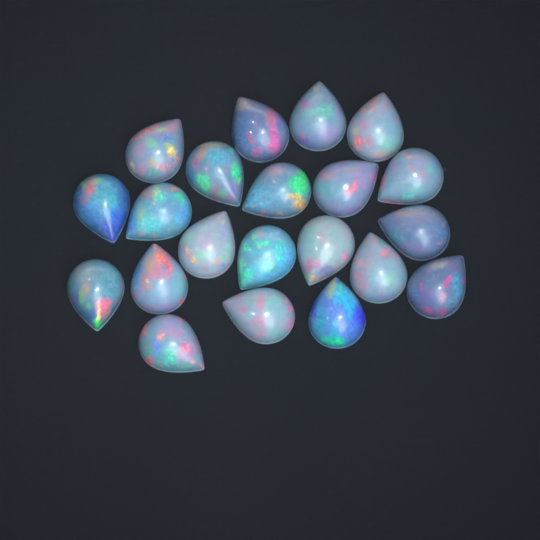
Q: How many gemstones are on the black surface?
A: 21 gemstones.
